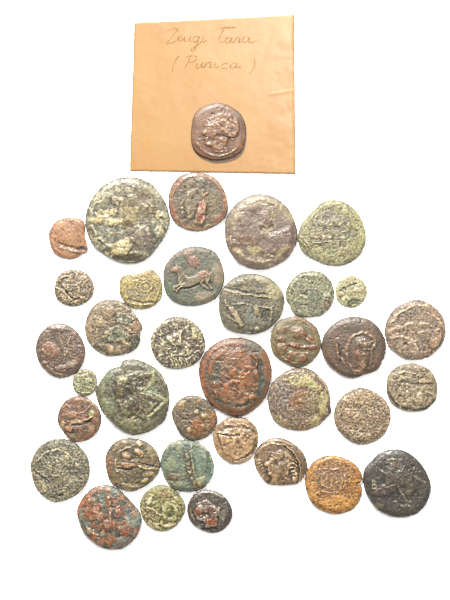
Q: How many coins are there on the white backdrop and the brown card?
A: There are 36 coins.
